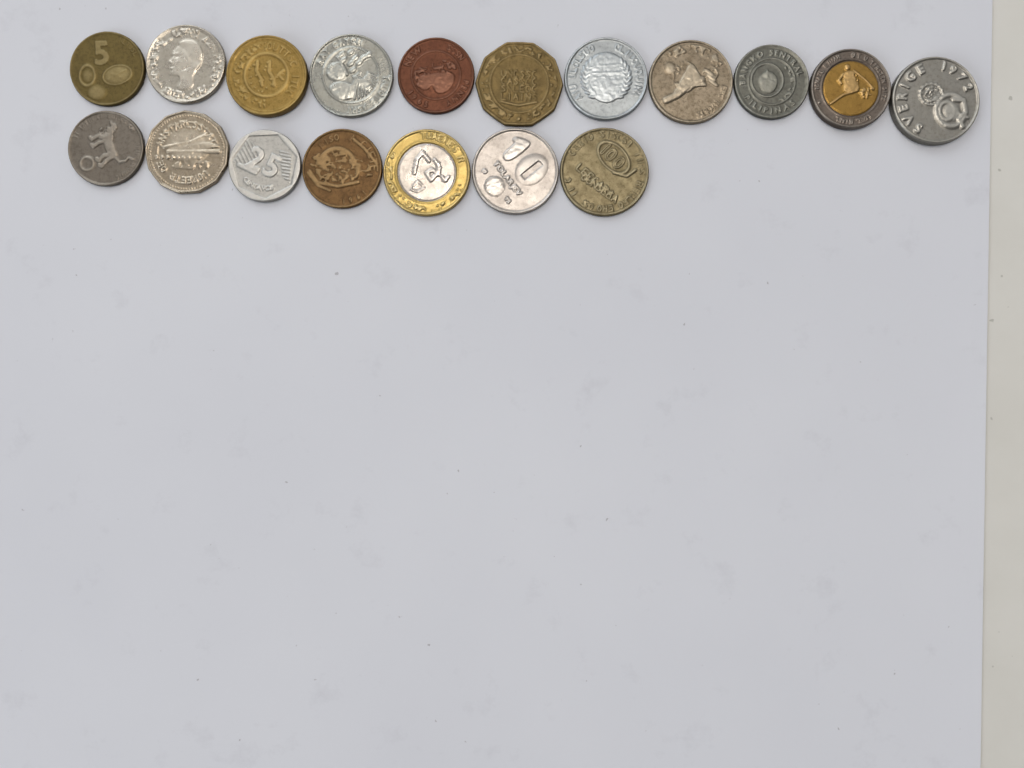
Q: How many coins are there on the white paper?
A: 18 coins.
